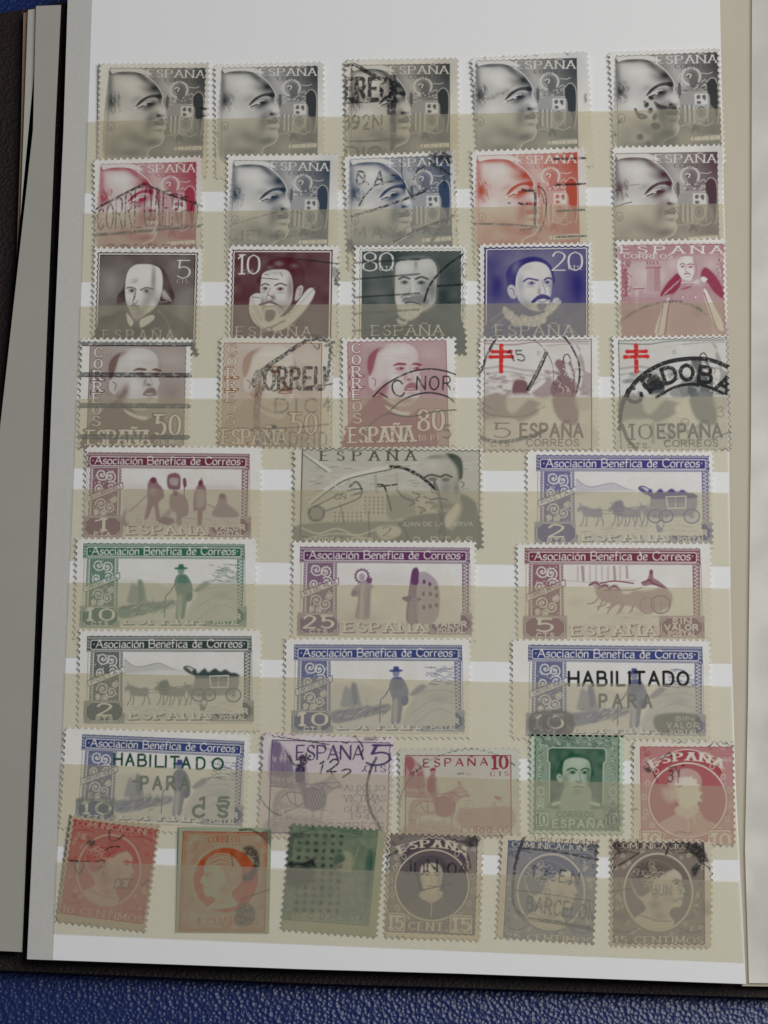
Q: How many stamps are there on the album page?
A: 40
